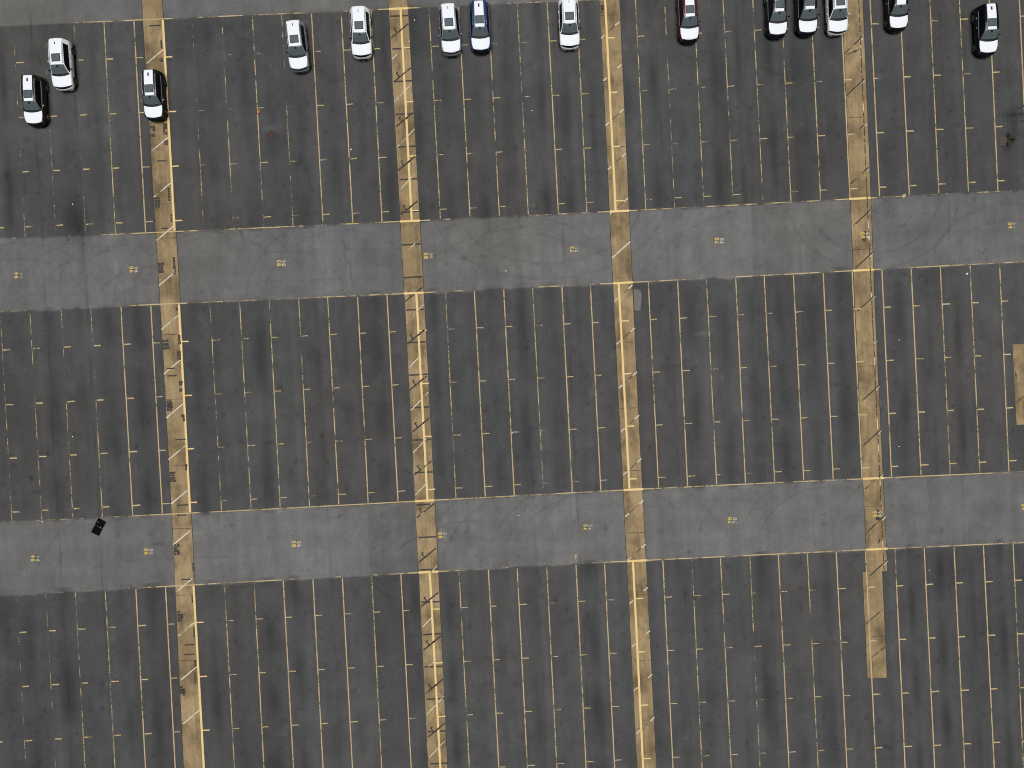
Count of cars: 14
